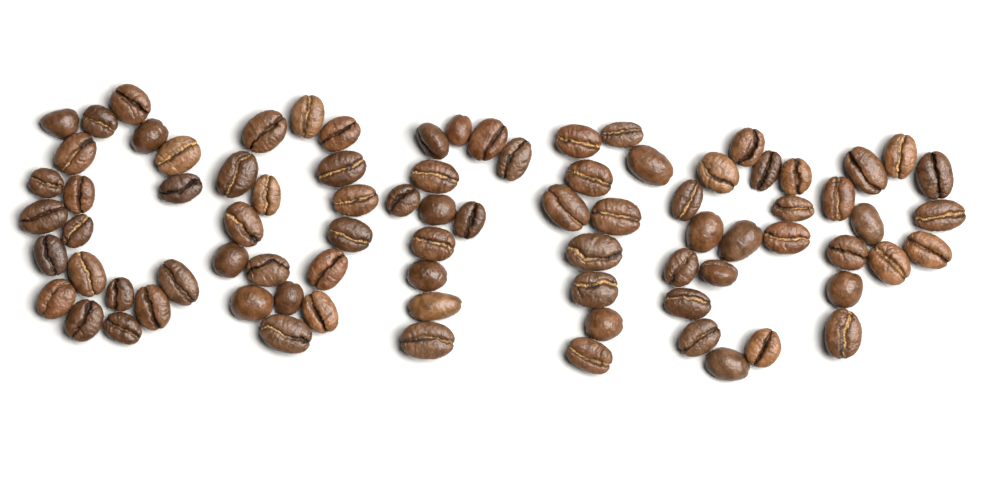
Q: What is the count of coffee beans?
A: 83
